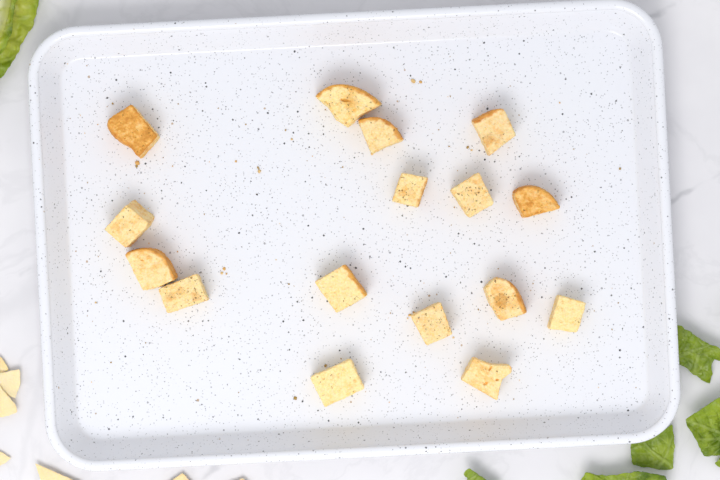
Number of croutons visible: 16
